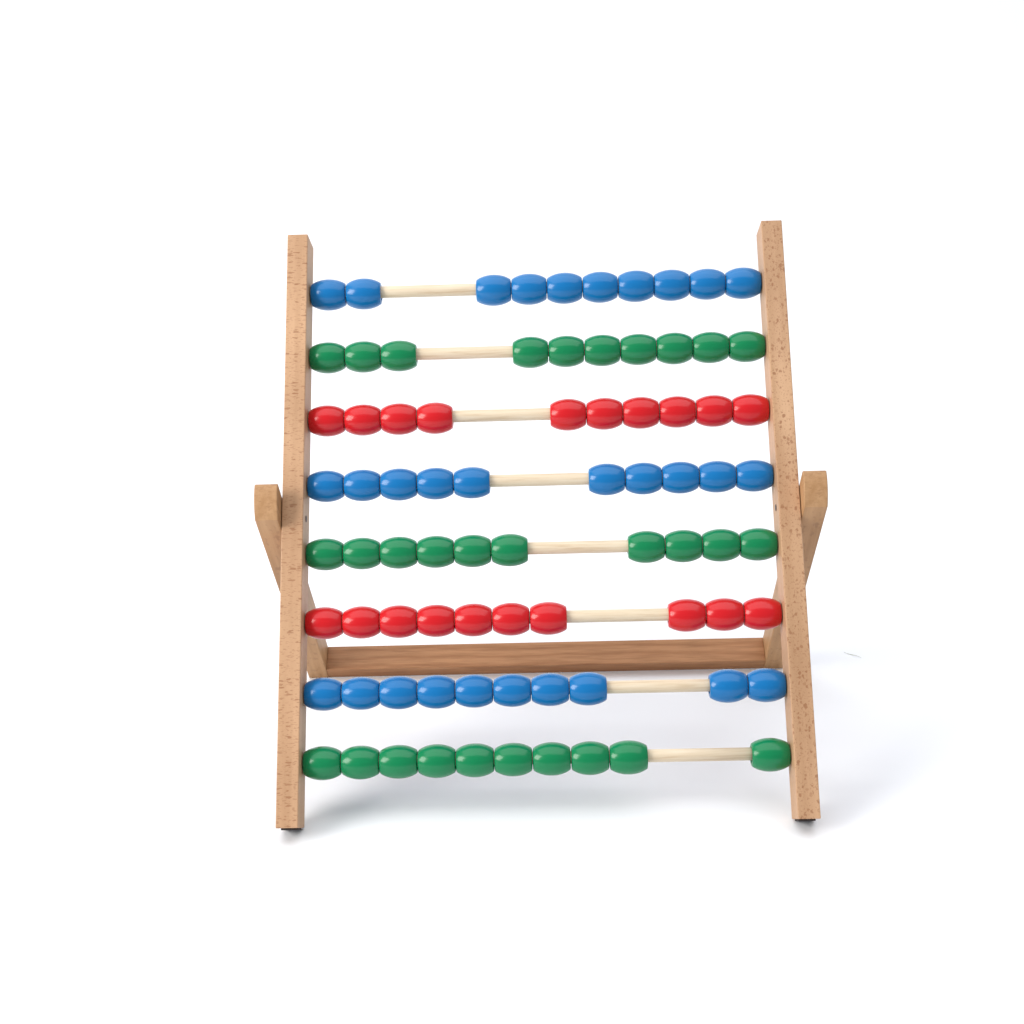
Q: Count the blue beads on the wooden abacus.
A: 30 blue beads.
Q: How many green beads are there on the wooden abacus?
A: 30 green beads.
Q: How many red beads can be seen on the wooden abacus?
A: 20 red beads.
